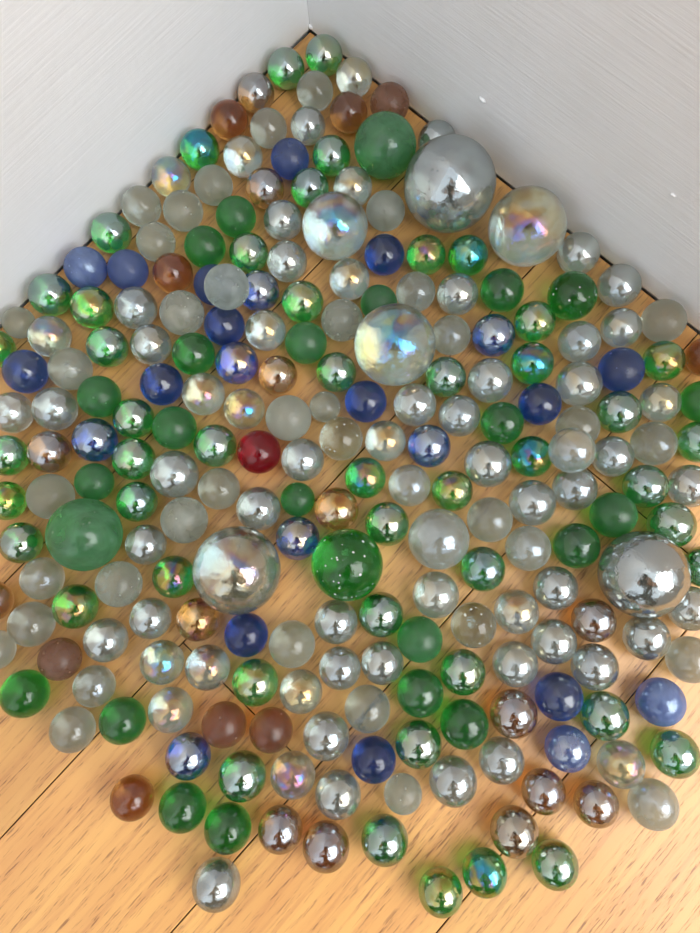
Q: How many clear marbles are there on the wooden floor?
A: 107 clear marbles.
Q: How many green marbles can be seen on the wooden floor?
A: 74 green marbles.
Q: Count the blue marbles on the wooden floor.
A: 23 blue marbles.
